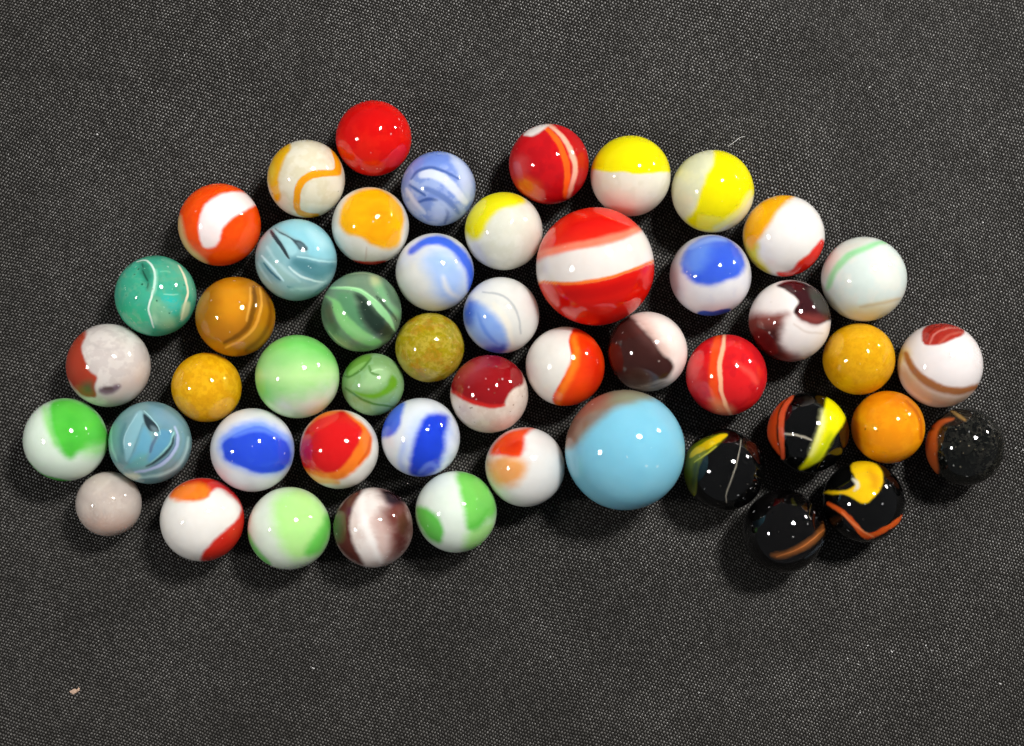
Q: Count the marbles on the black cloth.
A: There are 49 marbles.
